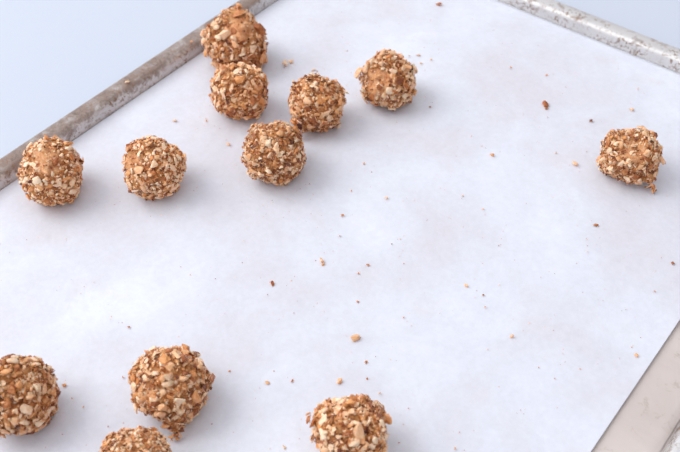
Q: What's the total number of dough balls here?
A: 12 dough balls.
